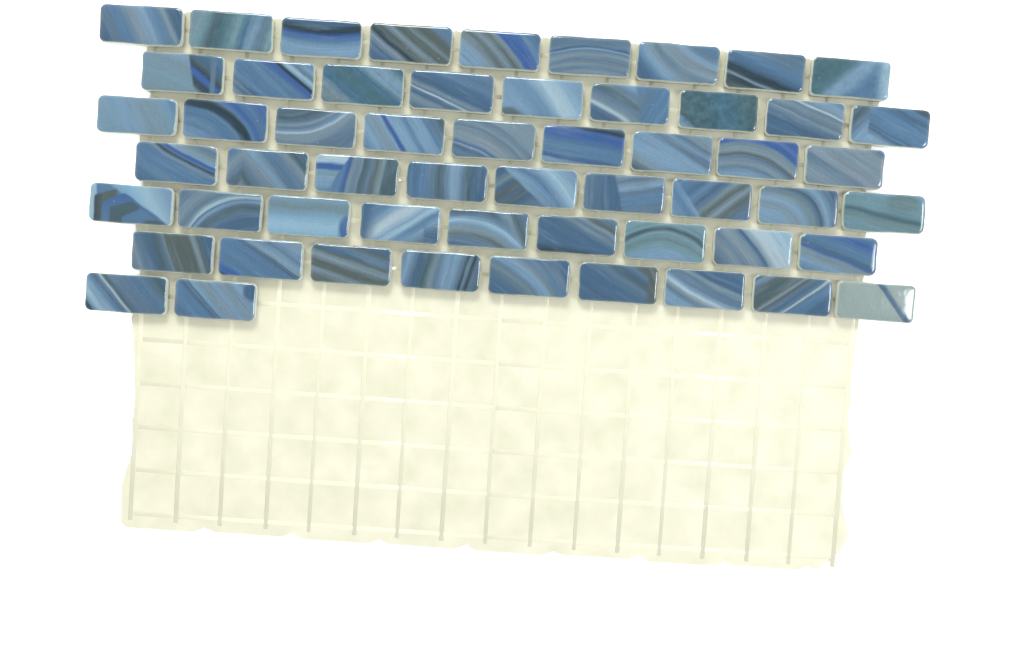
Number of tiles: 56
